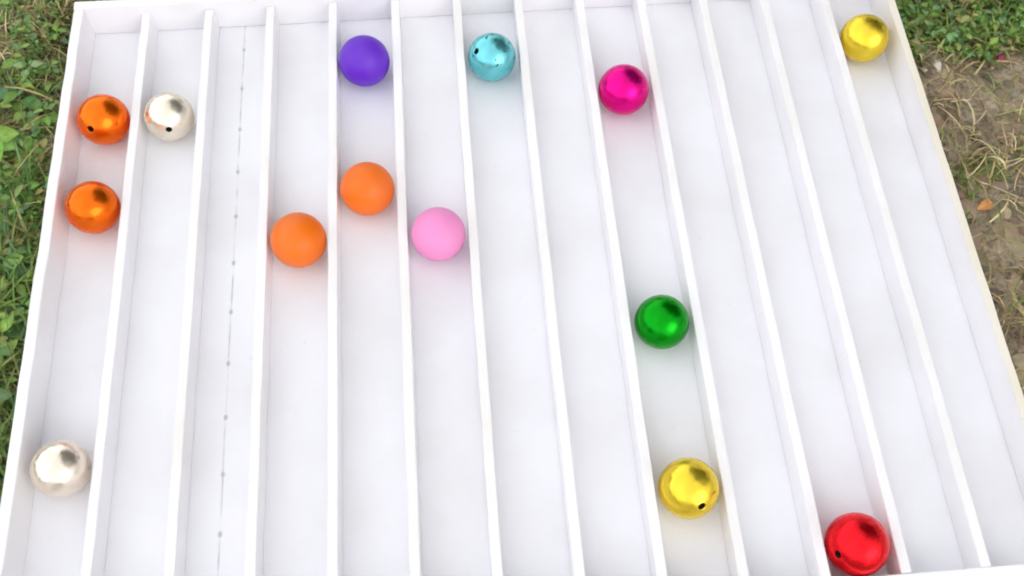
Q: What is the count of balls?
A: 14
